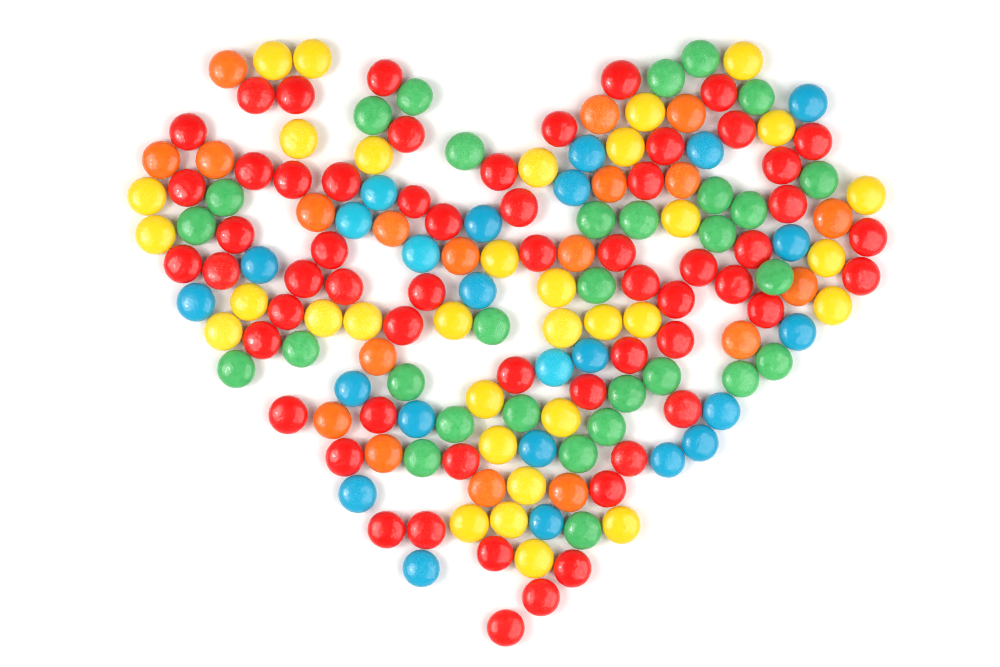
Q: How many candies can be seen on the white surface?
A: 165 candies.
